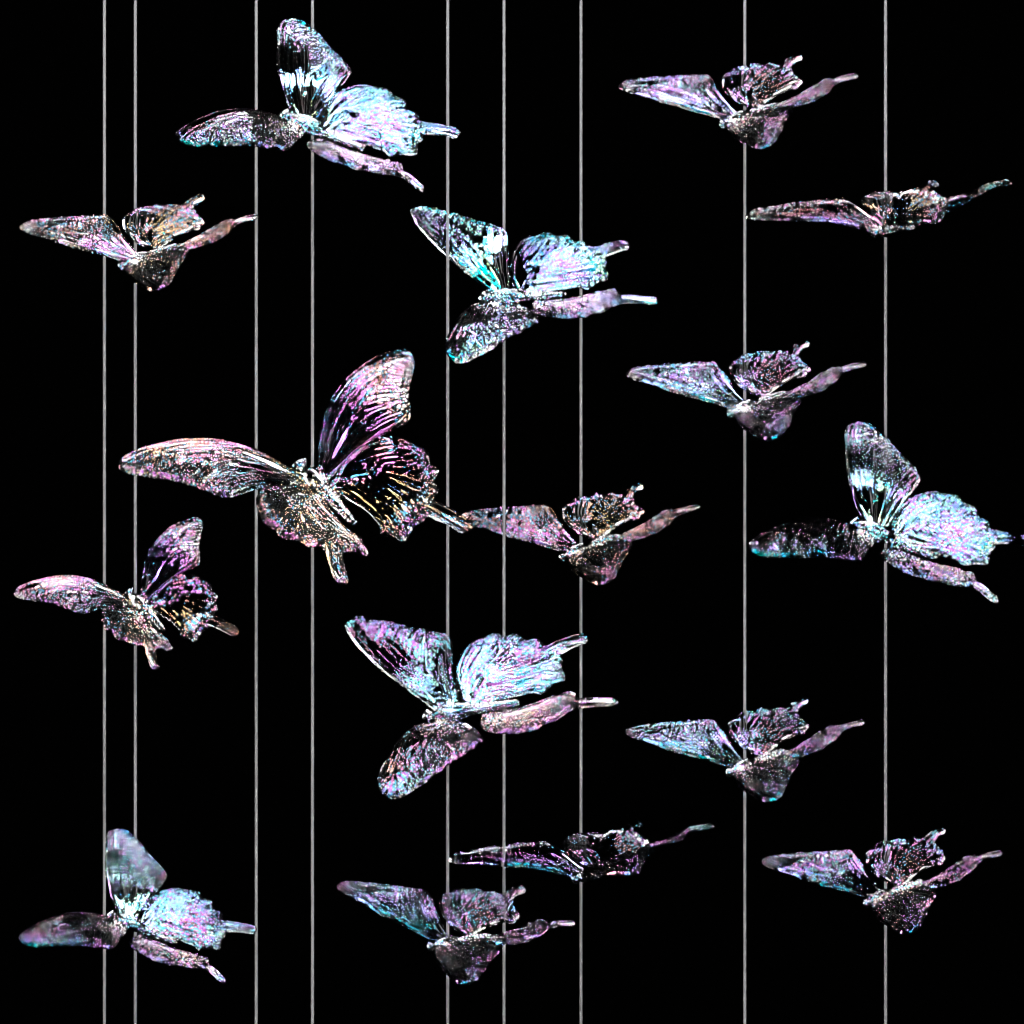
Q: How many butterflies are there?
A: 16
